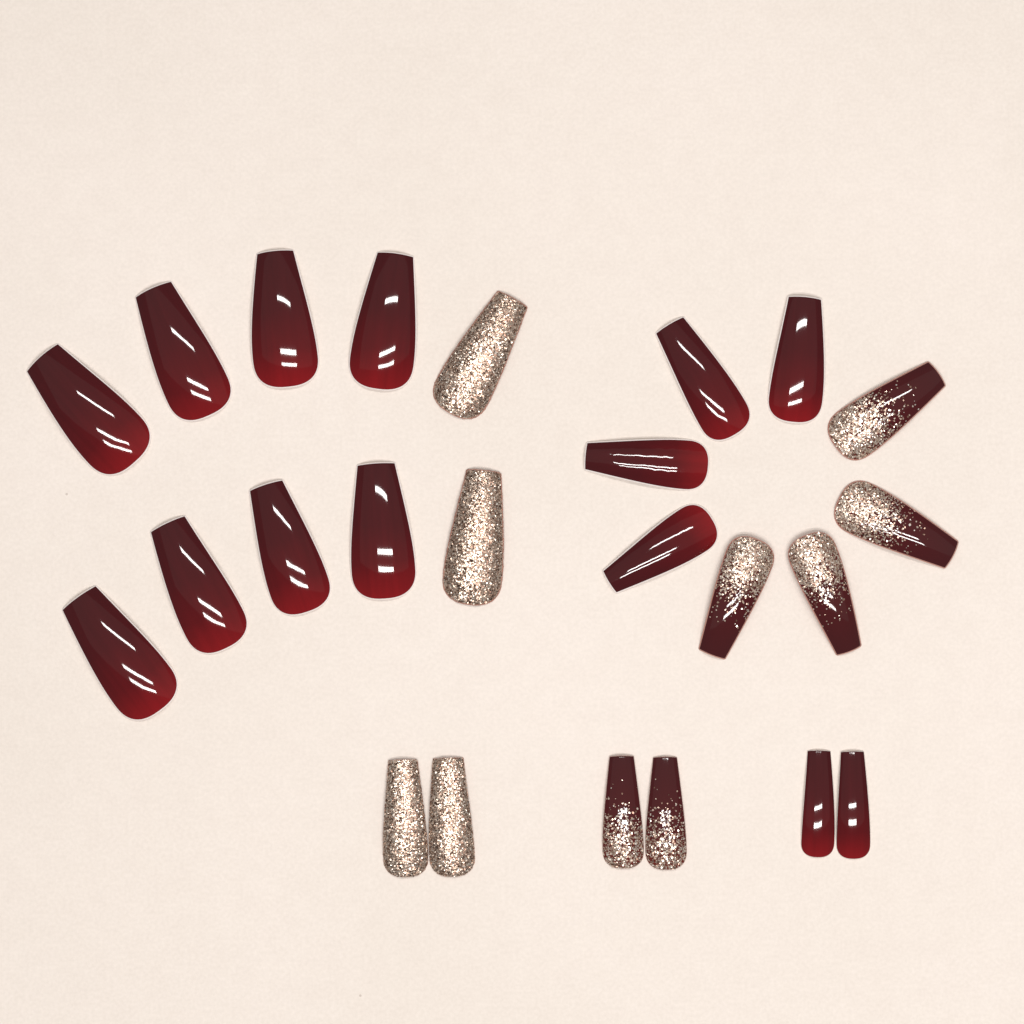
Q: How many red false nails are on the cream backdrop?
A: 14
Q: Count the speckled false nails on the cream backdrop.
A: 6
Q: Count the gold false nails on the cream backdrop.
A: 4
